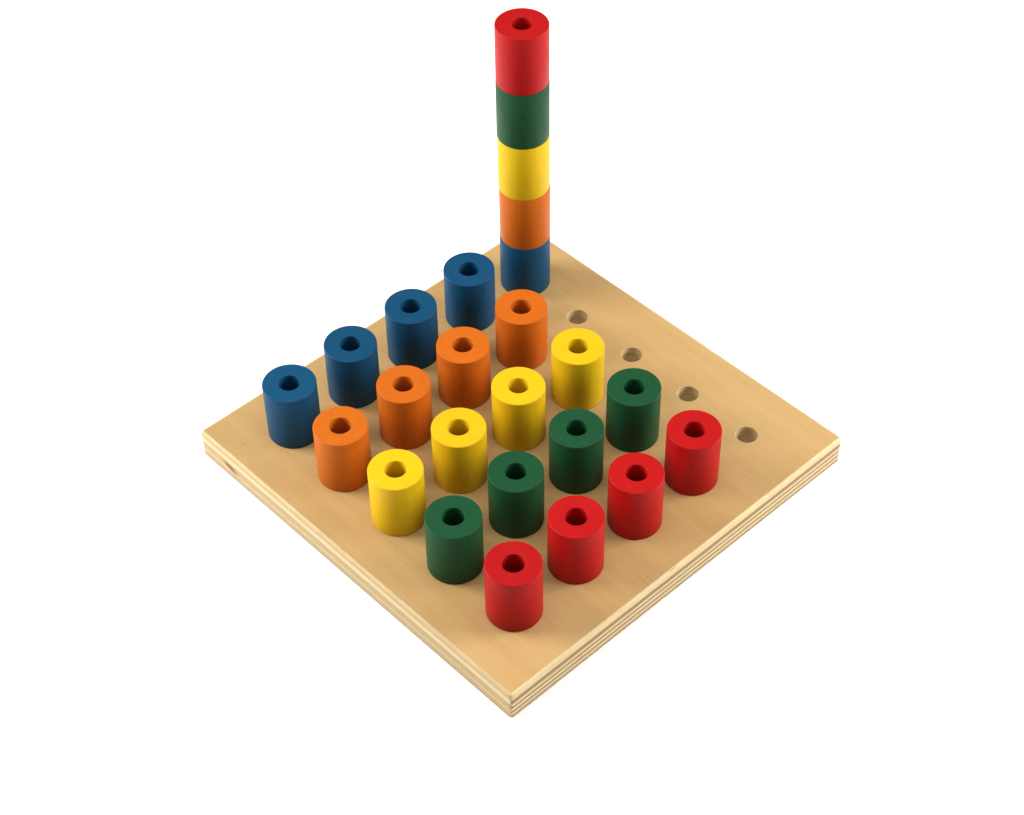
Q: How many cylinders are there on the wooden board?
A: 25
